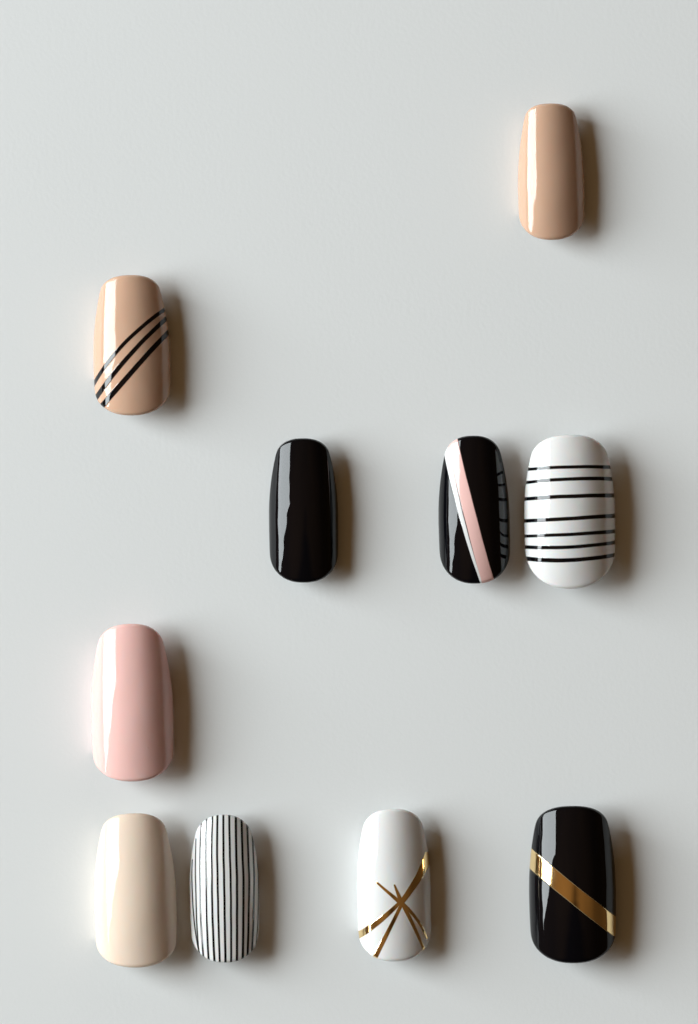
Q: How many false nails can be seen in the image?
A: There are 10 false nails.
